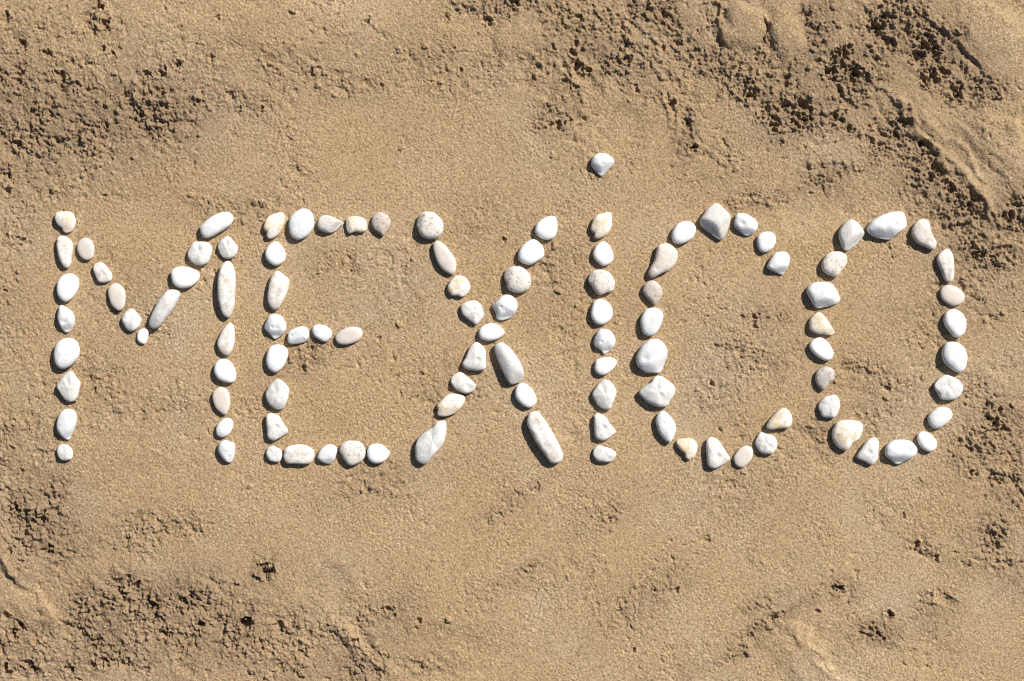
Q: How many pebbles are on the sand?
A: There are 104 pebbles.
